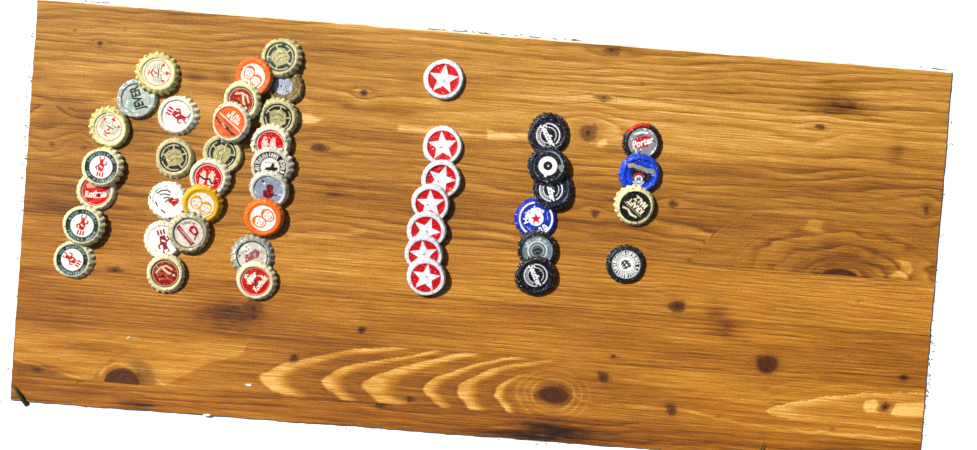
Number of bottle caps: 45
